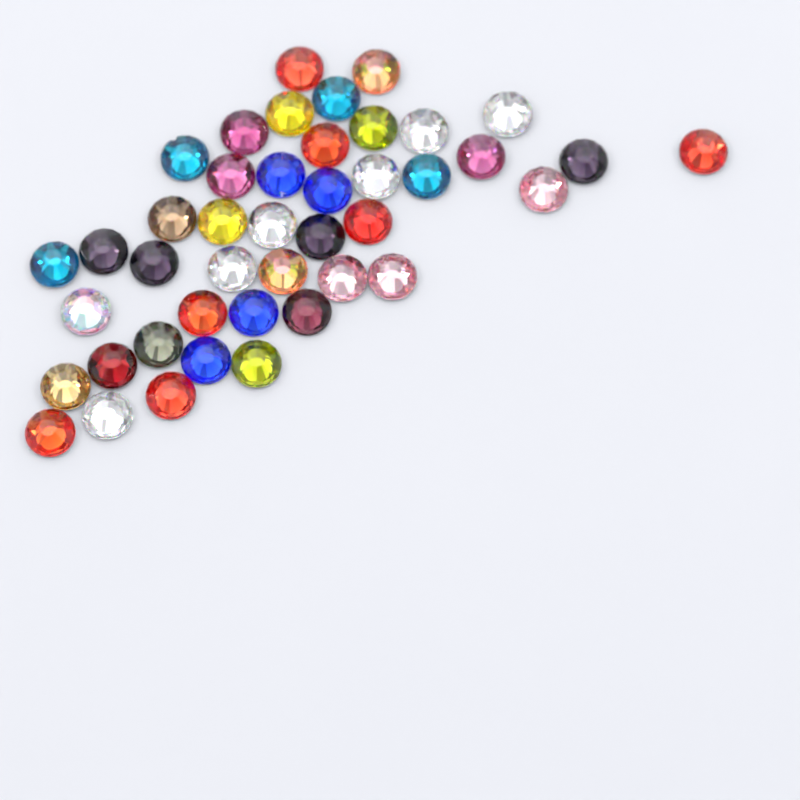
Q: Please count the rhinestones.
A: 43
